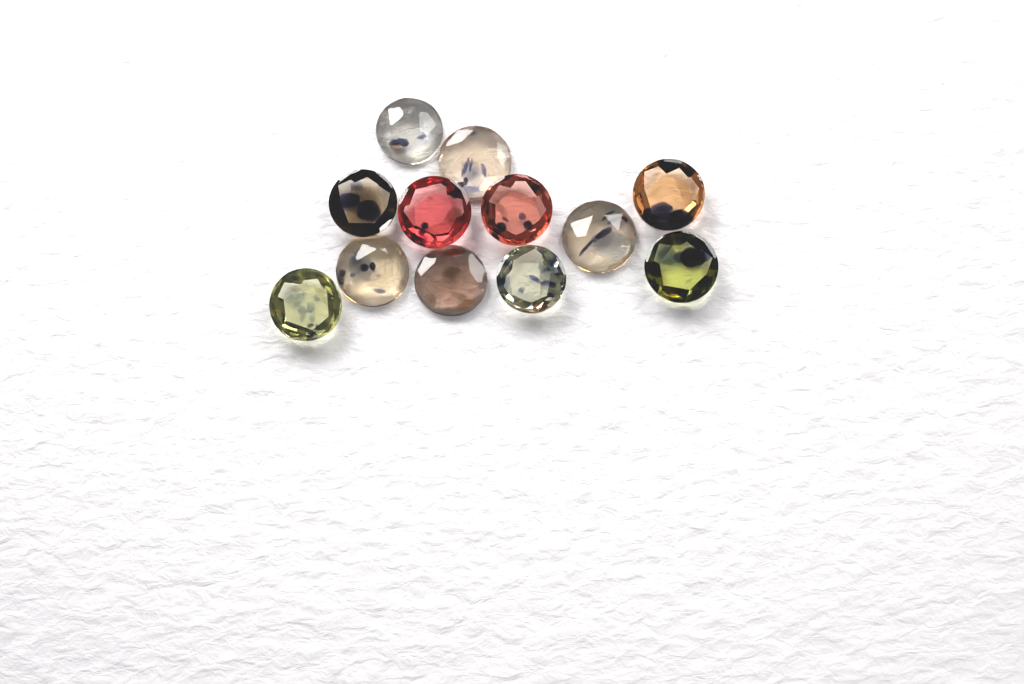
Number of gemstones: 12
